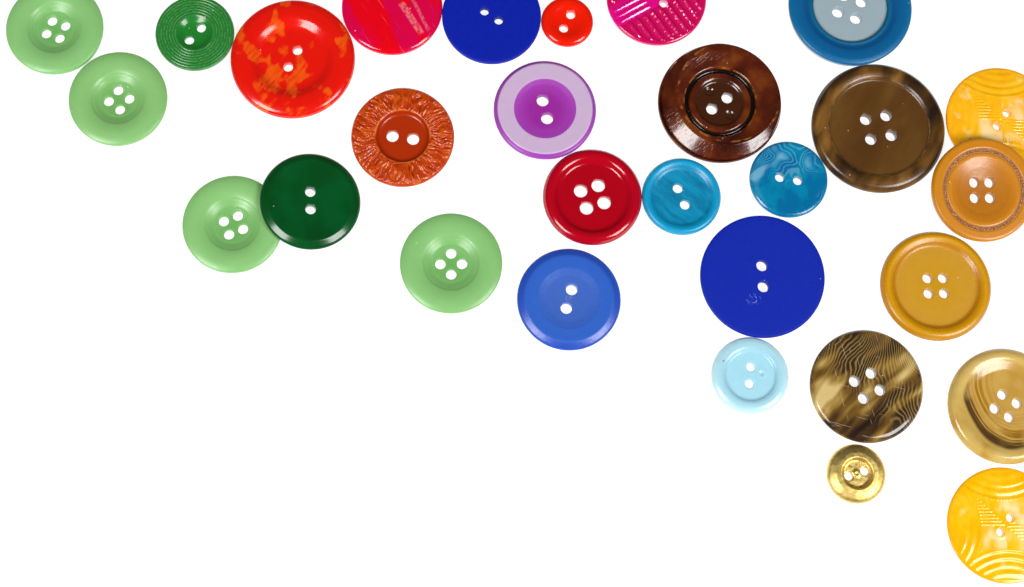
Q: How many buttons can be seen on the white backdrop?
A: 29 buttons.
